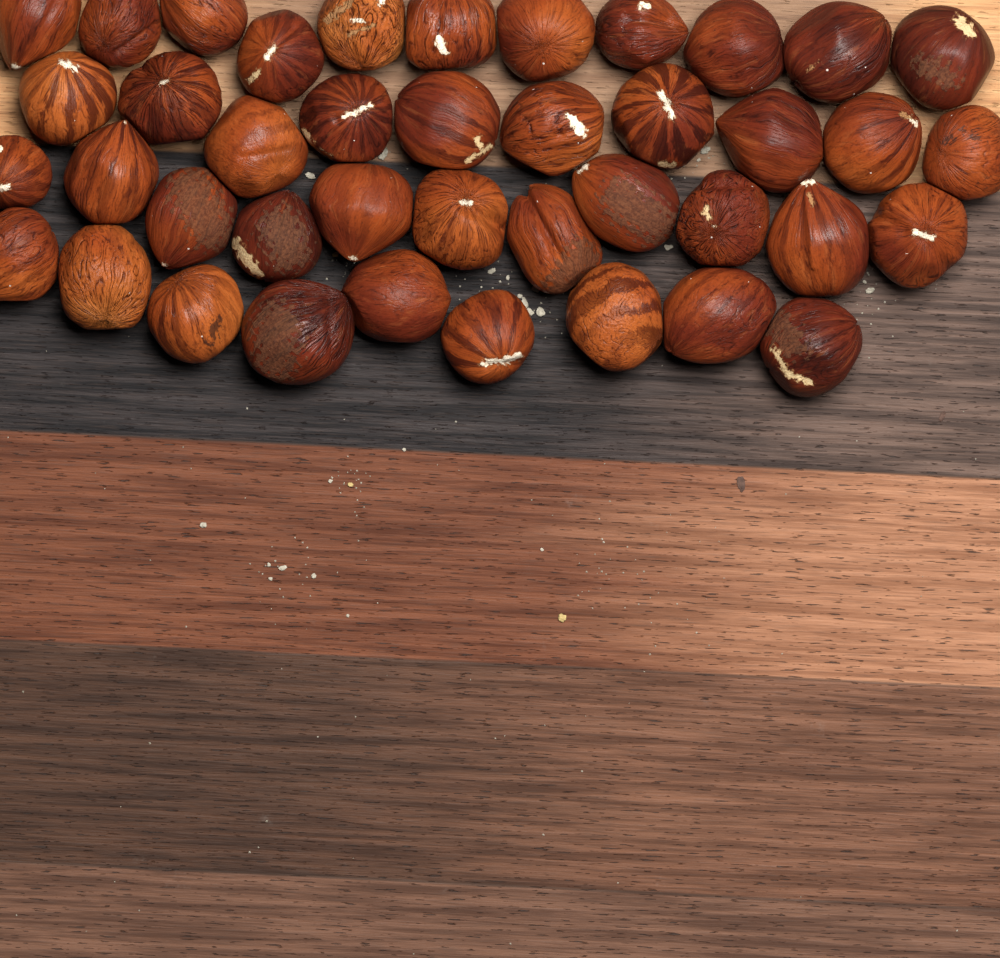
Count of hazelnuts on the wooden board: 41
